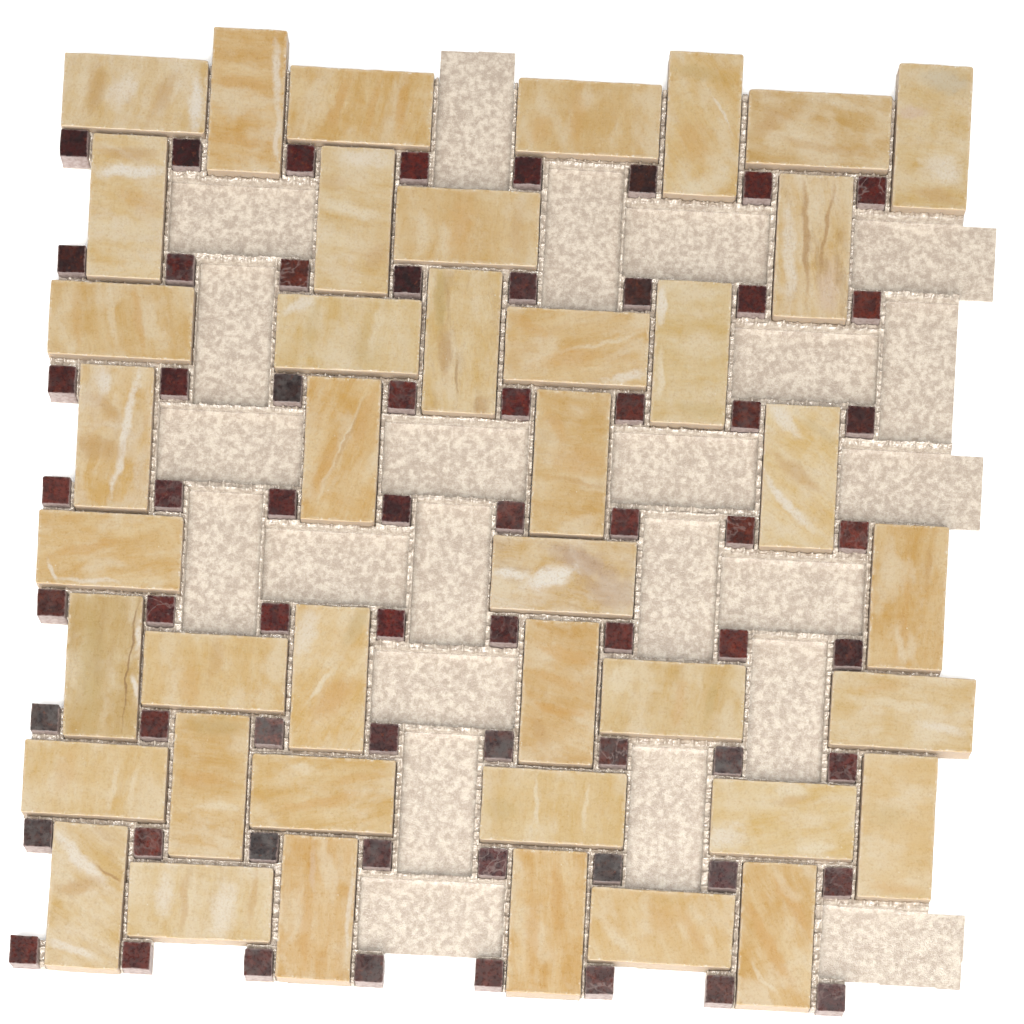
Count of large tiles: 41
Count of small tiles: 64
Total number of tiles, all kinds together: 105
